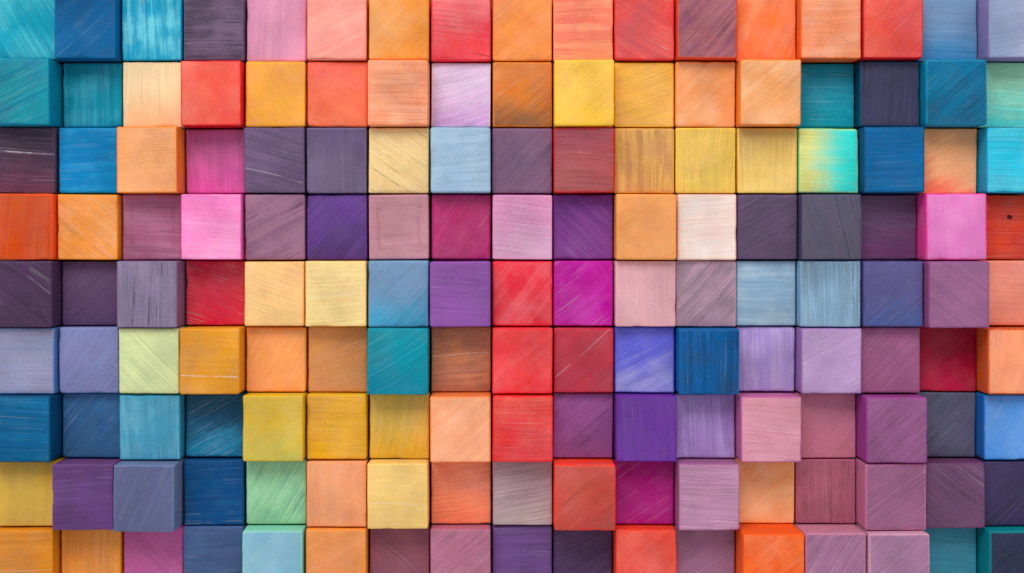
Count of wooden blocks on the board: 153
